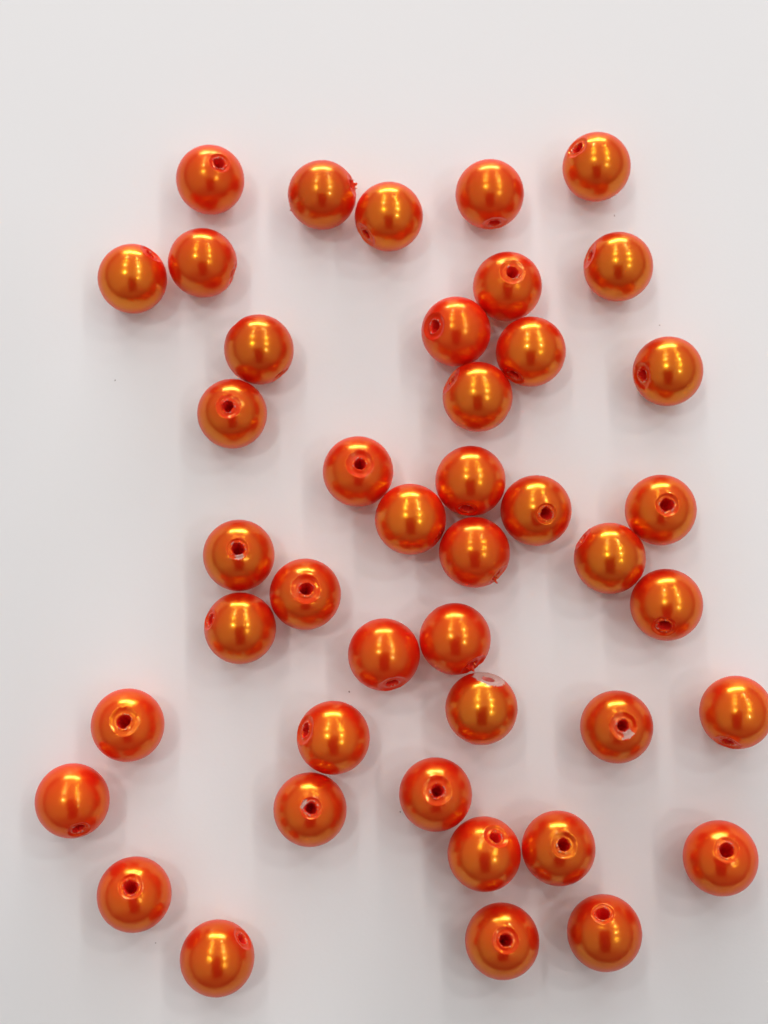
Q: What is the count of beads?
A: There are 43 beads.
